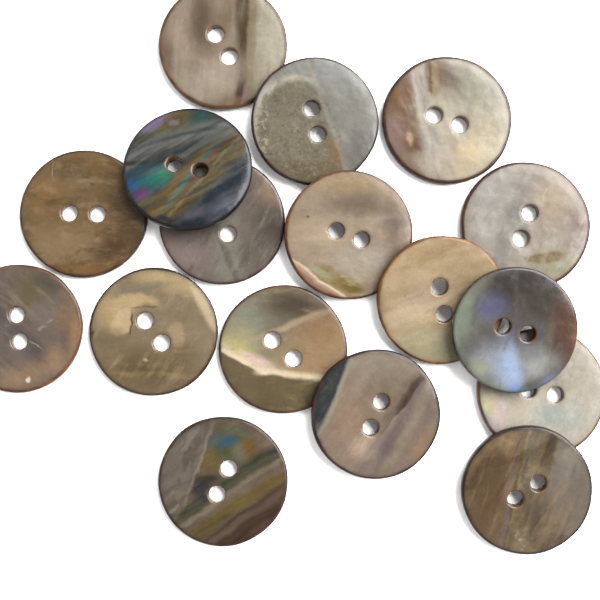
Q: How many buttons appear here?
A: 17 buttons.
